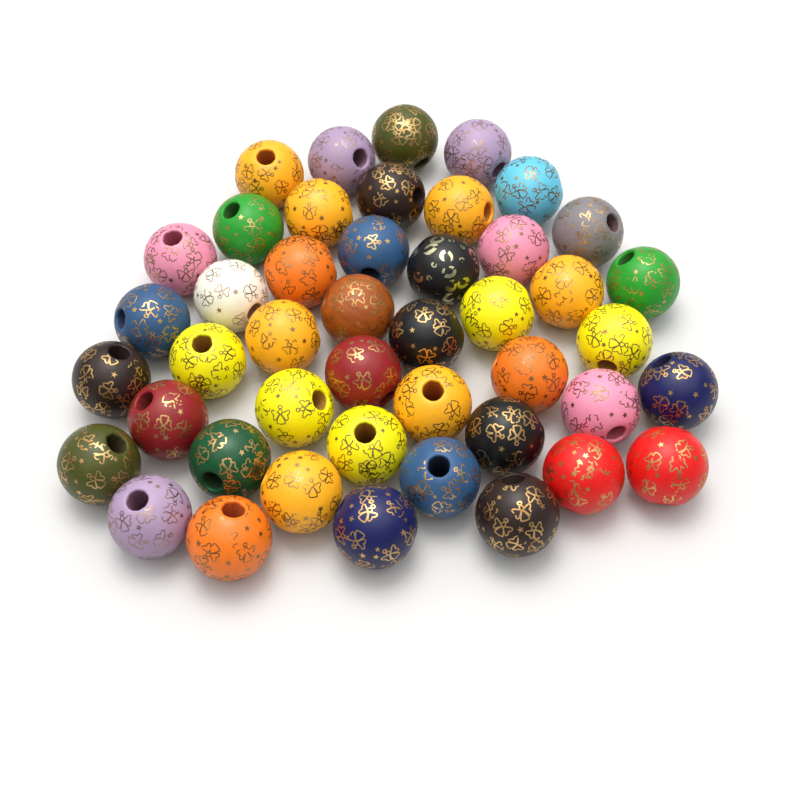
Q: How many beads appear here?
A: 45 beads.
